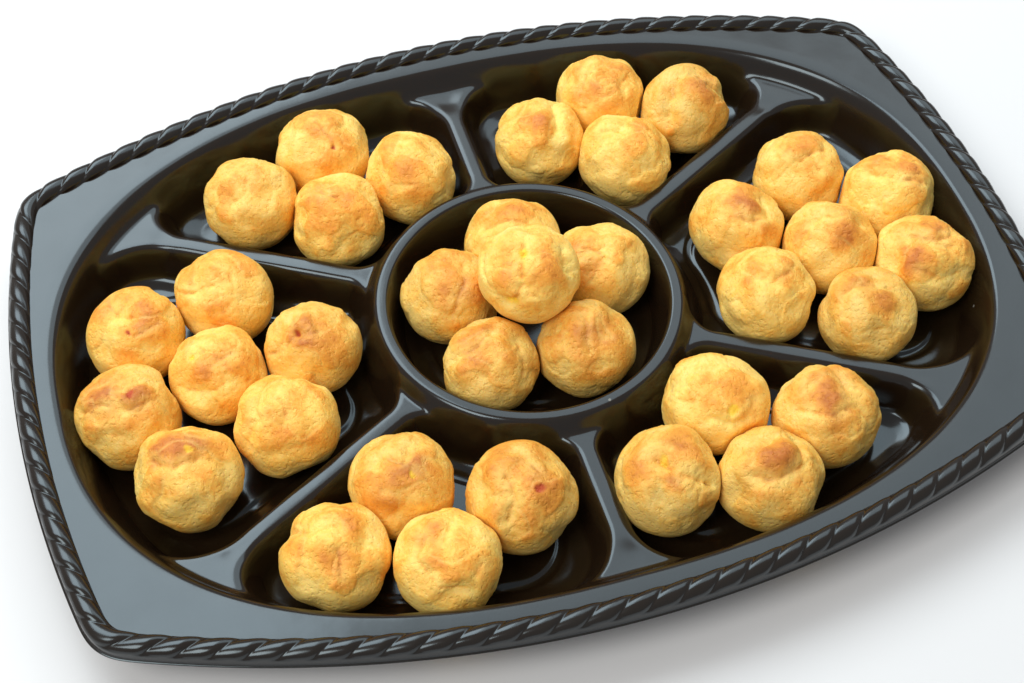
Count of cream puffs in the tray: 36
